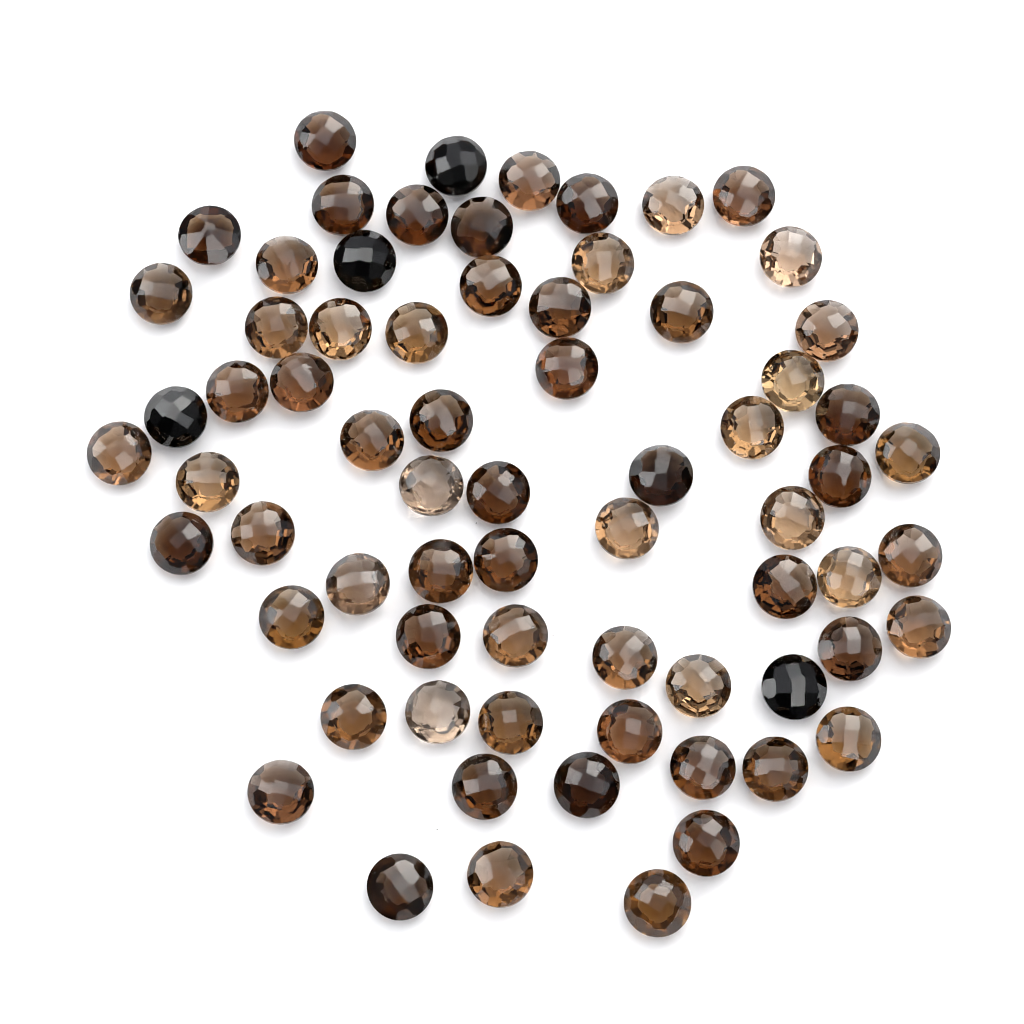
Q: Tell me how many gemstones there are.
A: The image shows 70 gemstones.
